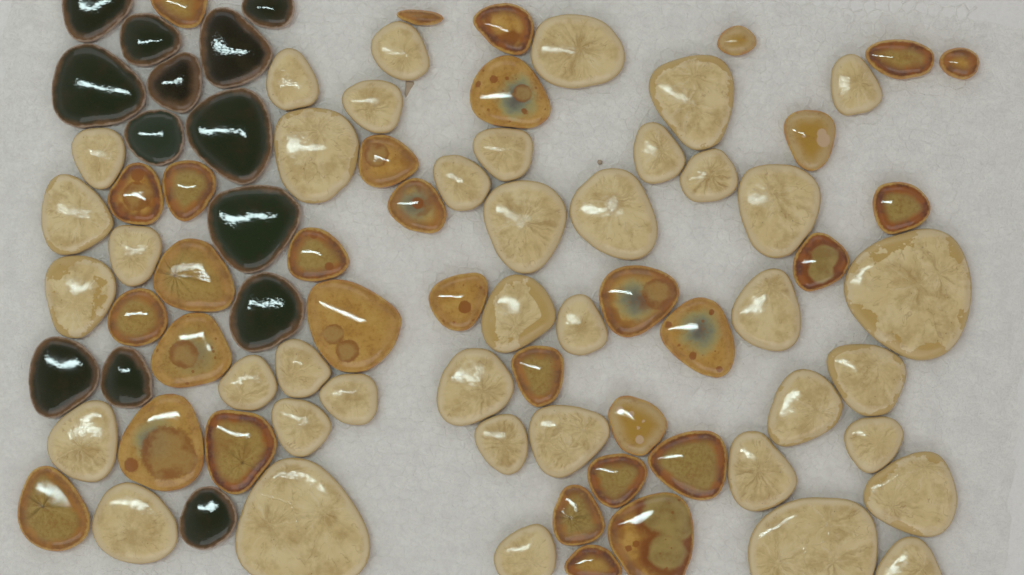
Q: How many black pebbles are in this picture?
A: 13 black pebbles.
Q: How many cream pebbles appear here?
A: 40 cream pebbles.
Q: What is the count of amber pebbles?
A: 32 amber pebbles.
